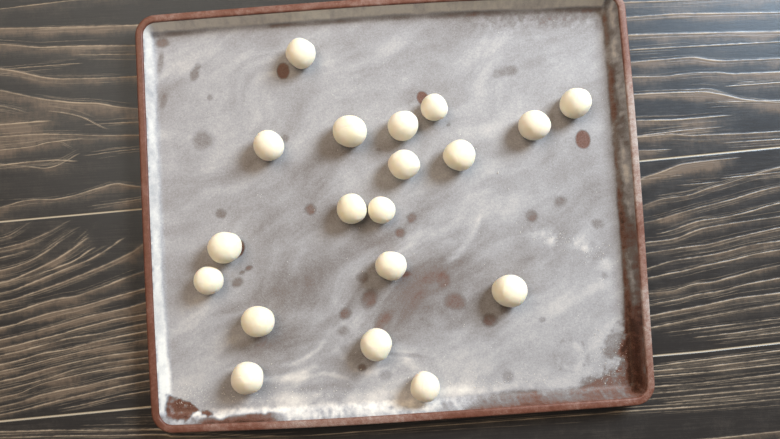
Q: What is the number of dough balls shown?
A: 19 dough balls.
